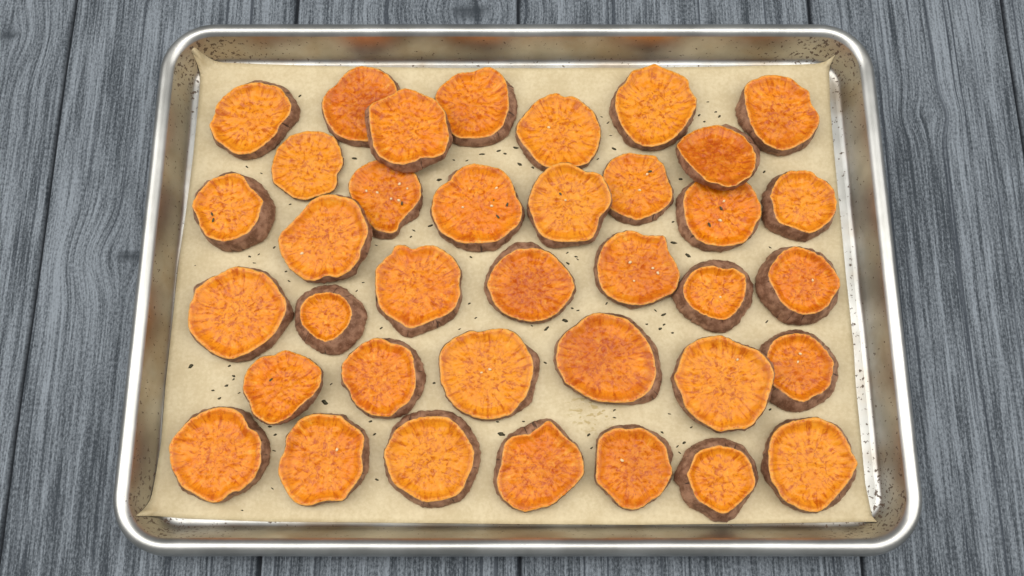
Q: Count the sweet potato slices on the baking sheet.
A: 37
